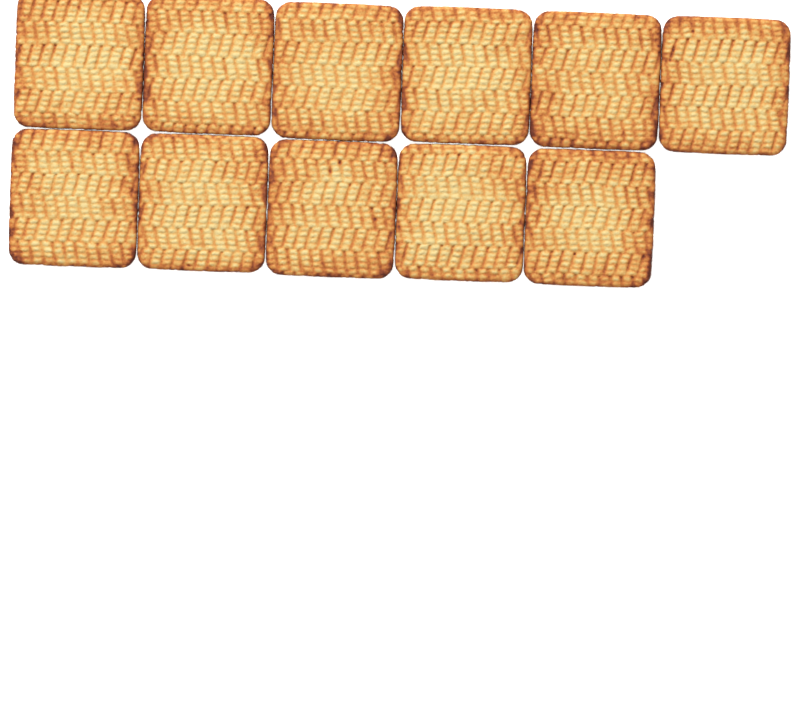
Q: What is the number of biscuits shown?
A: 11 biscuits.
